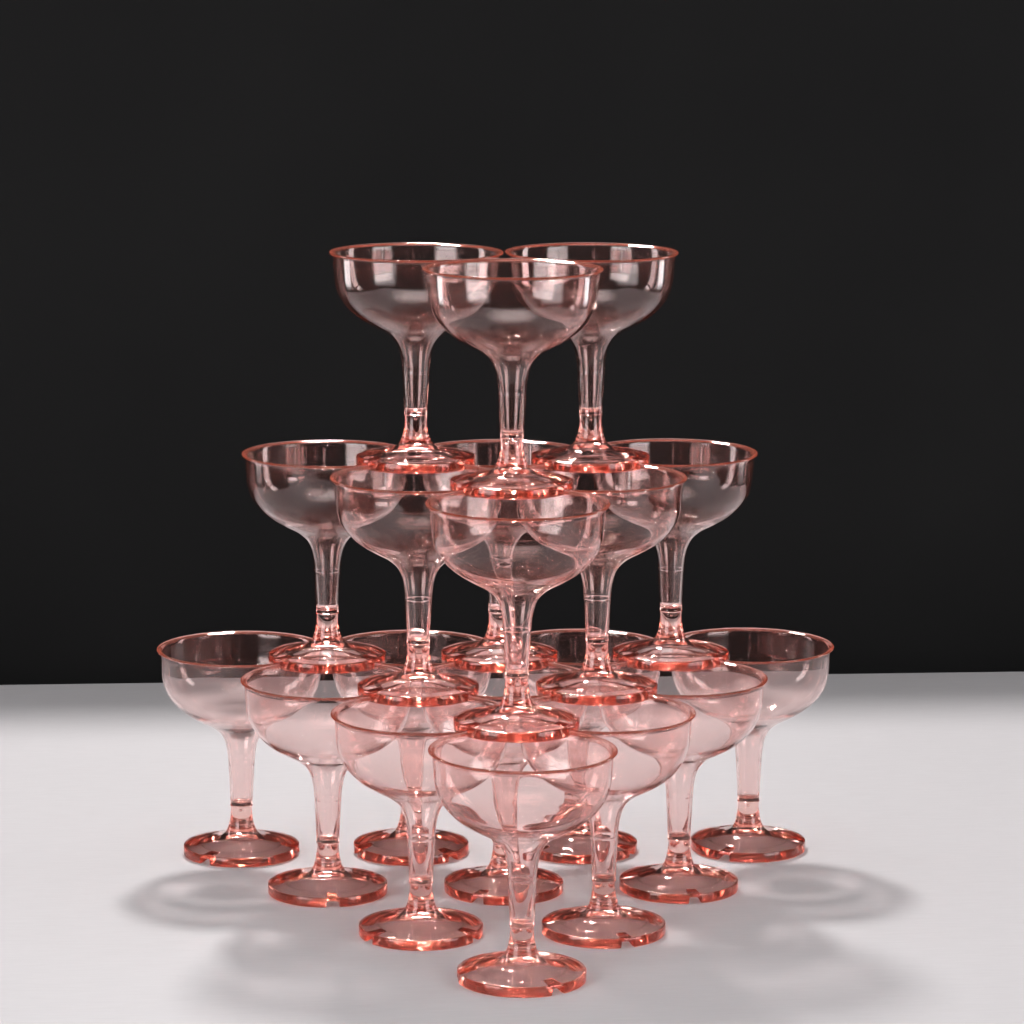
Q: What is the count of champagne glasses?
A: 19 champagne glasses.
